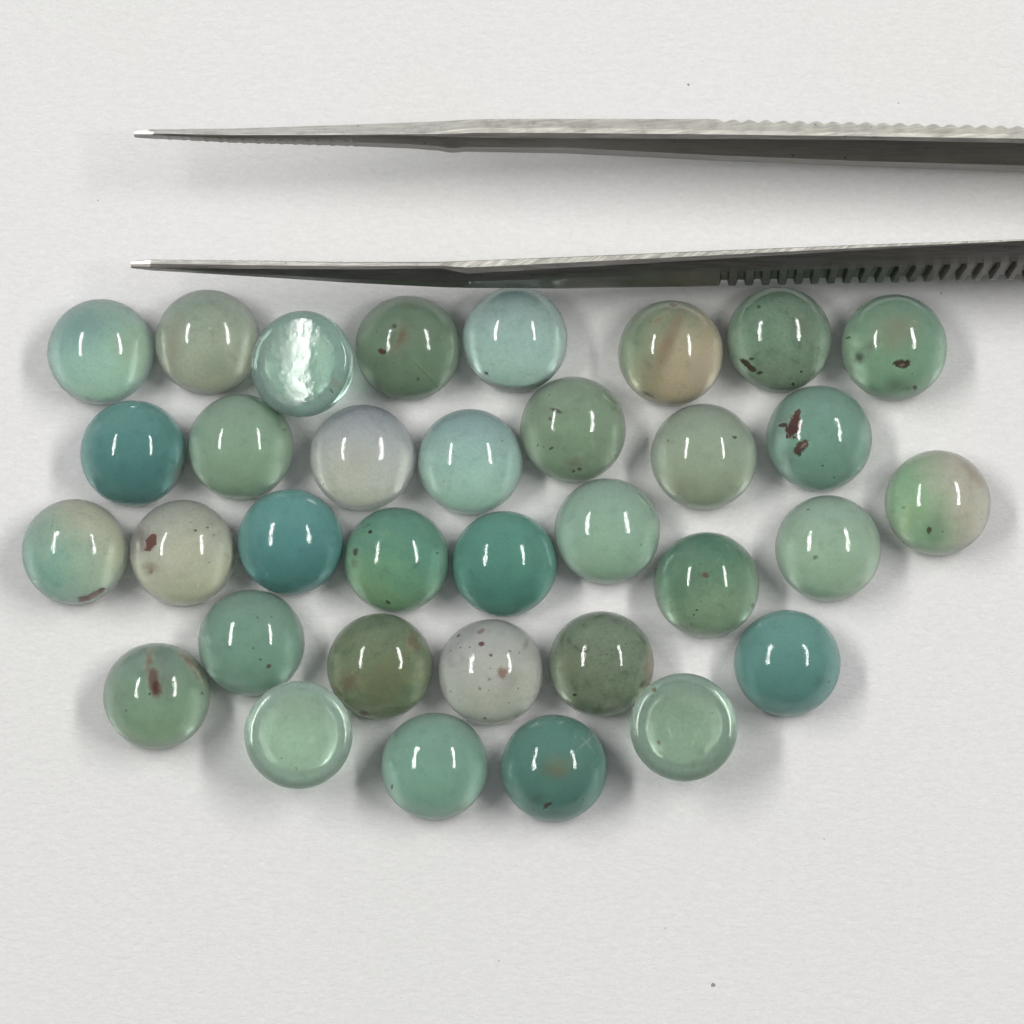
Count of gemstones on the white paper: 34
